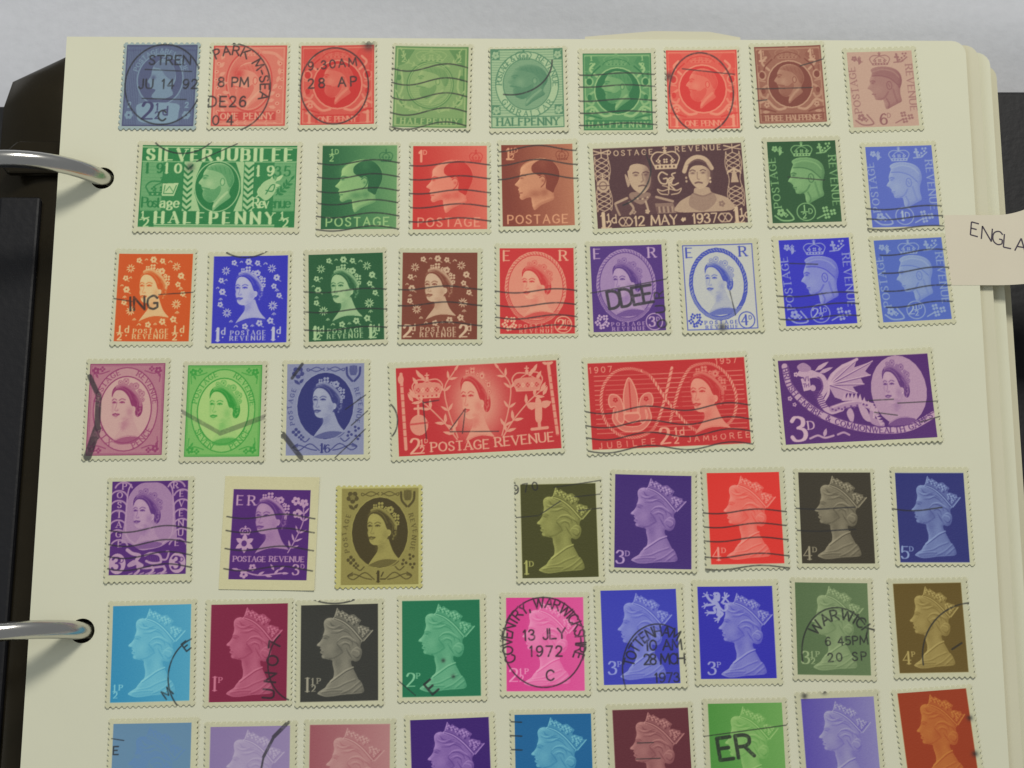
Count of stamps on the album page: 57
